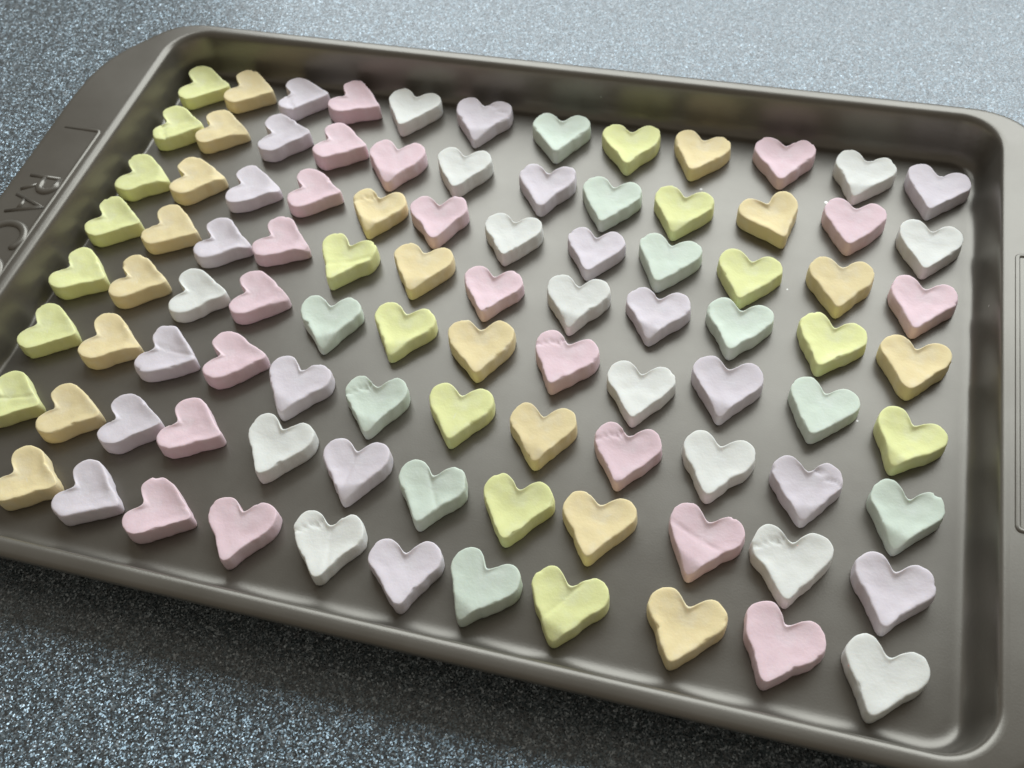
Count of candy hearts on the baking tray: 95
